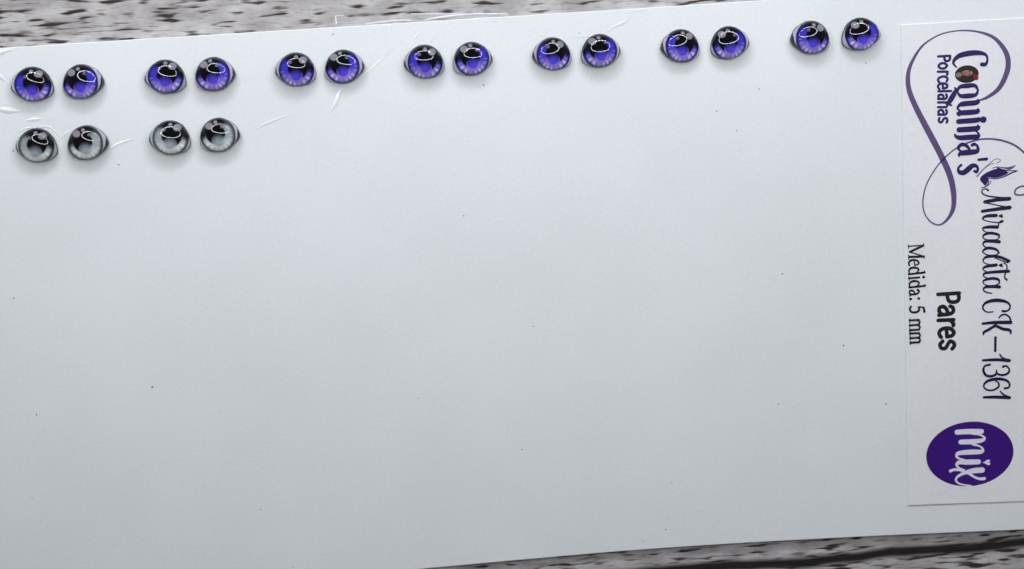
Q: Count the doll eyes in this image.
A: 18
